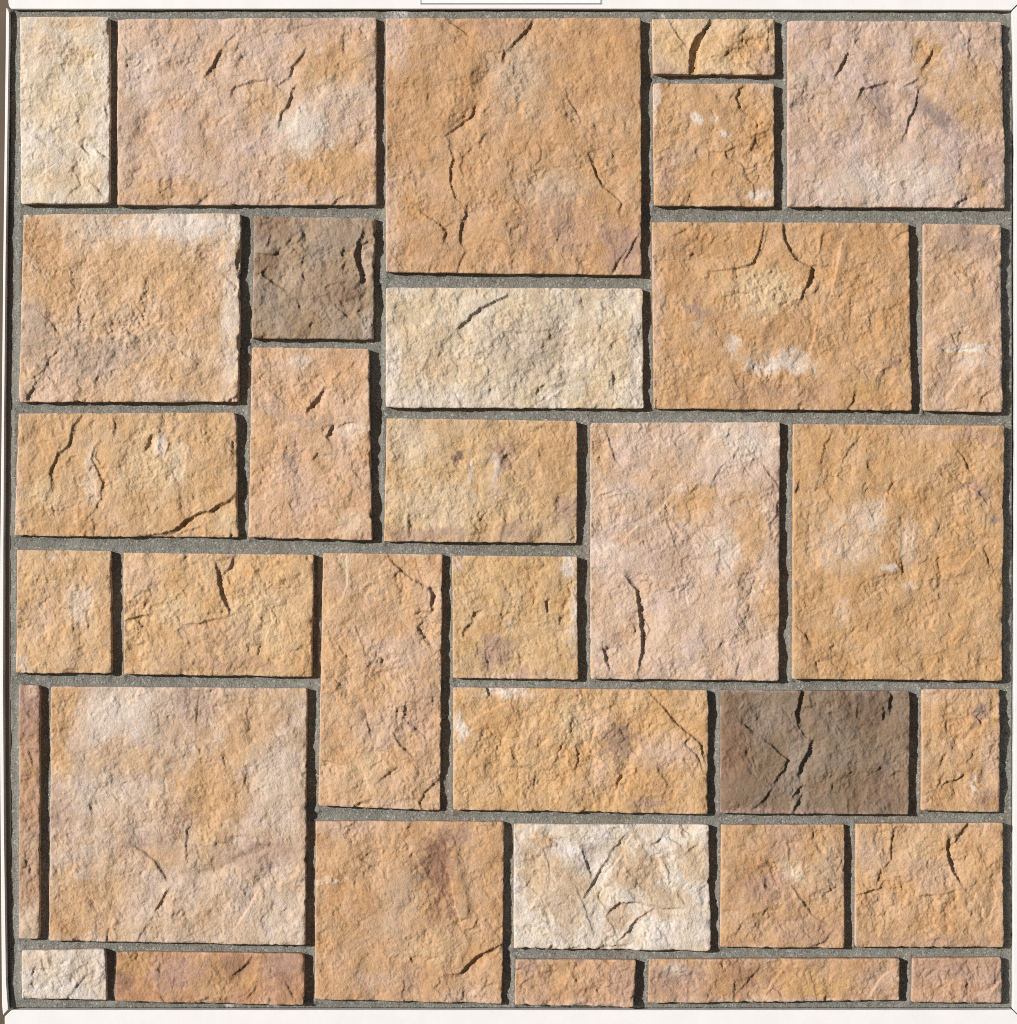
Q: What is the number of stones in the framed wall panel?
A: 34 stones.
